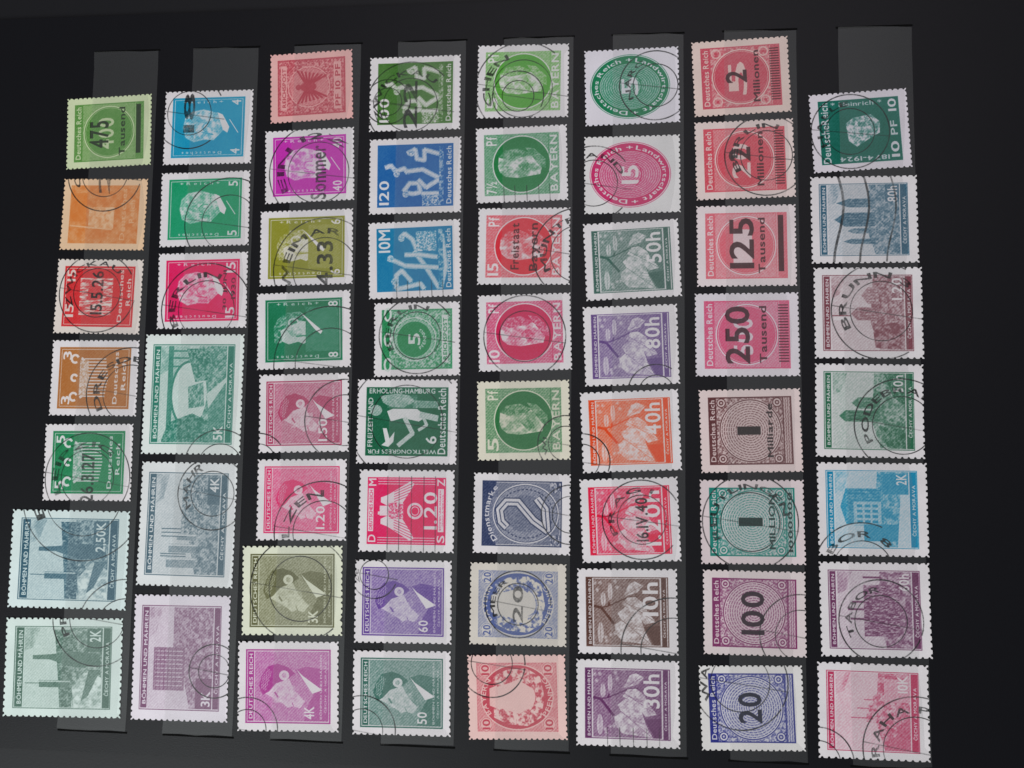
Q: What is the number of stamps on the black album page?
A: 60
